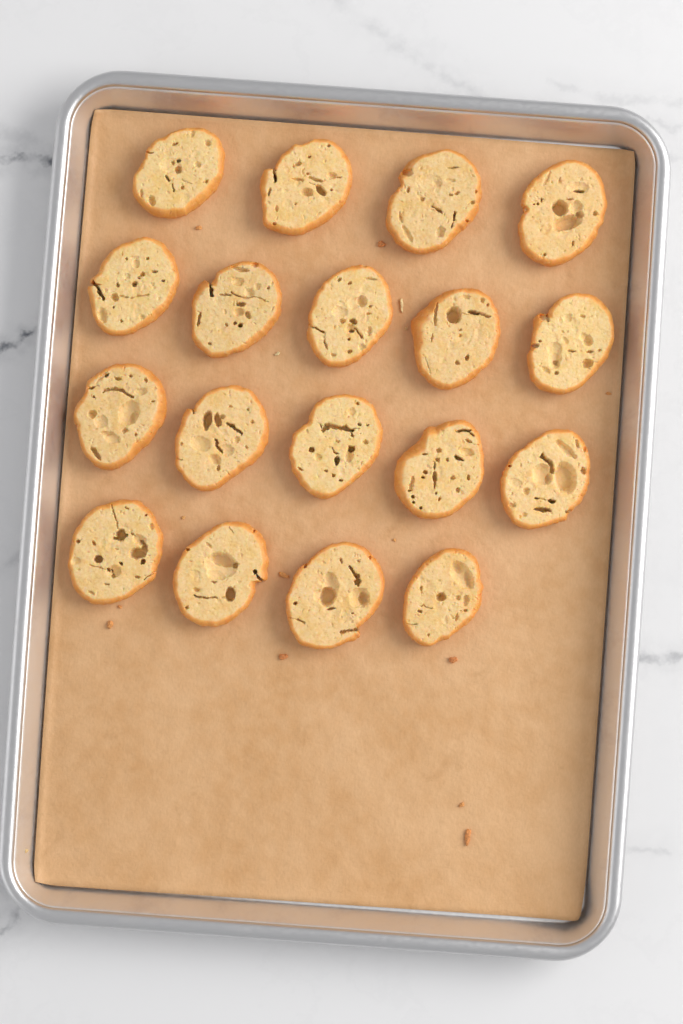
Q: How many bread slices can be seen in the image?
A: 18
